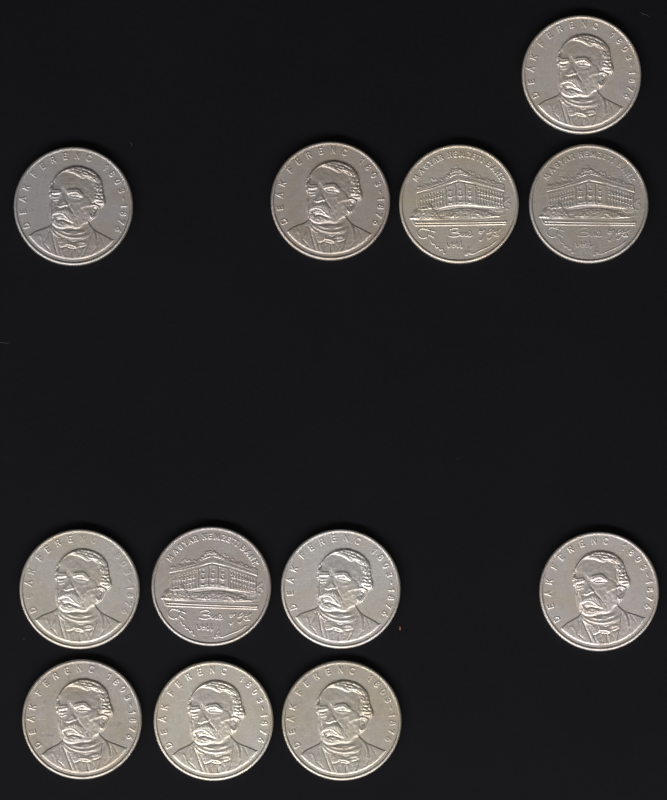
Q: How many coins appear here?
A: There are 12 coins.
